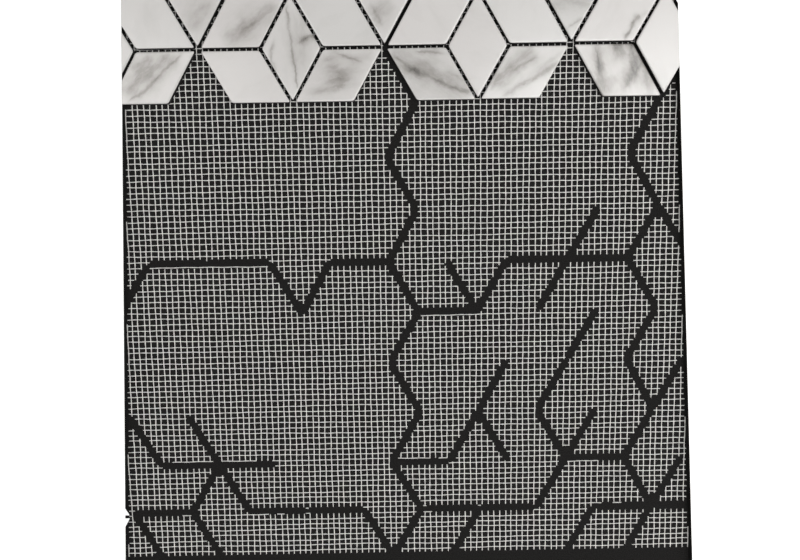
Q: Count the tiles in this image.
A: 19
